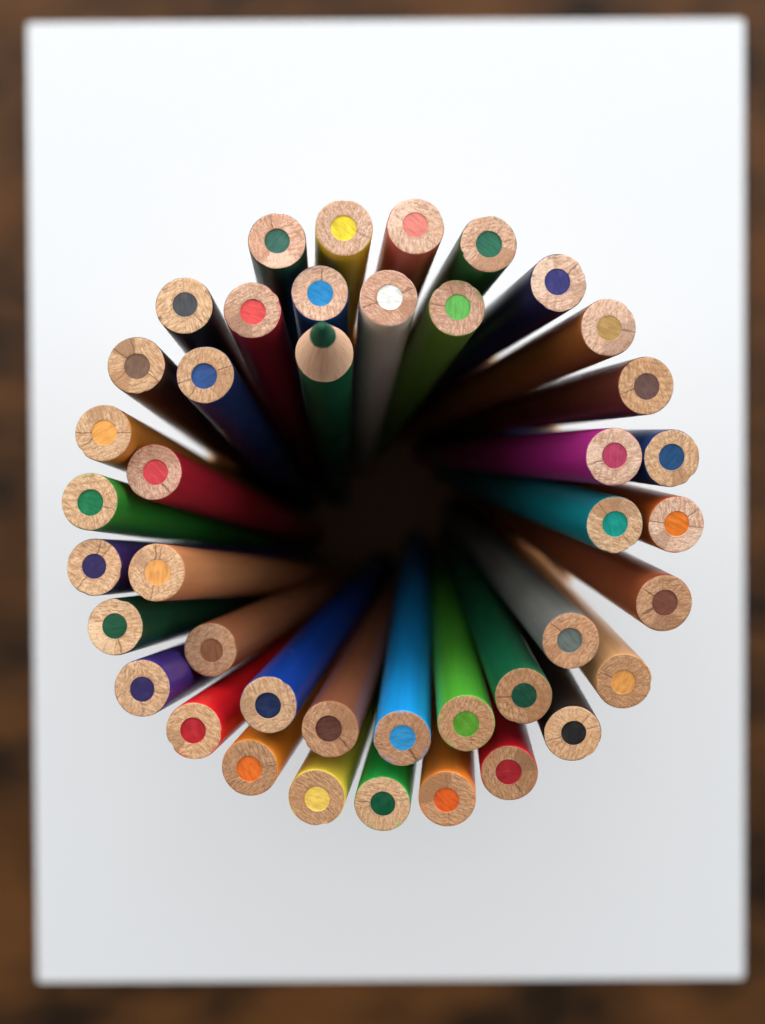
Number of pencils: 42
